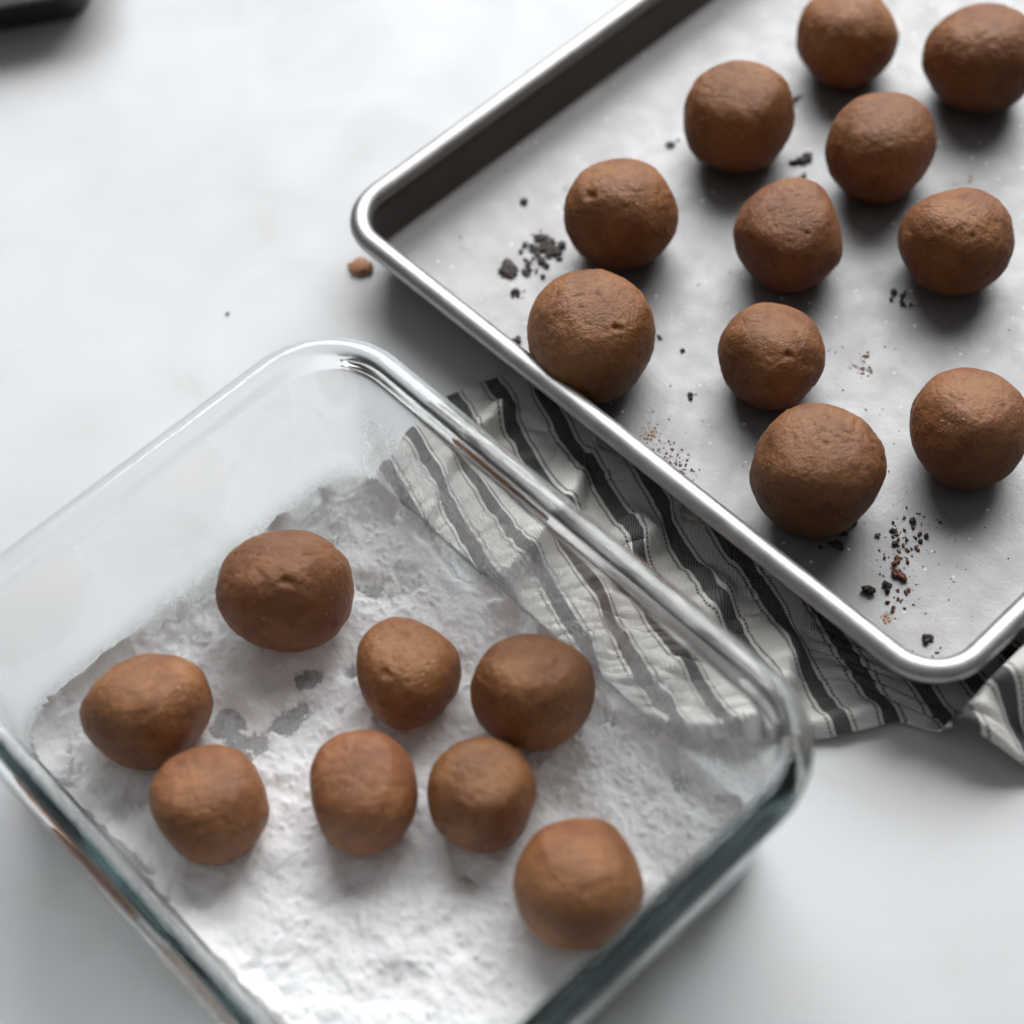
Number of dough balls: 19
